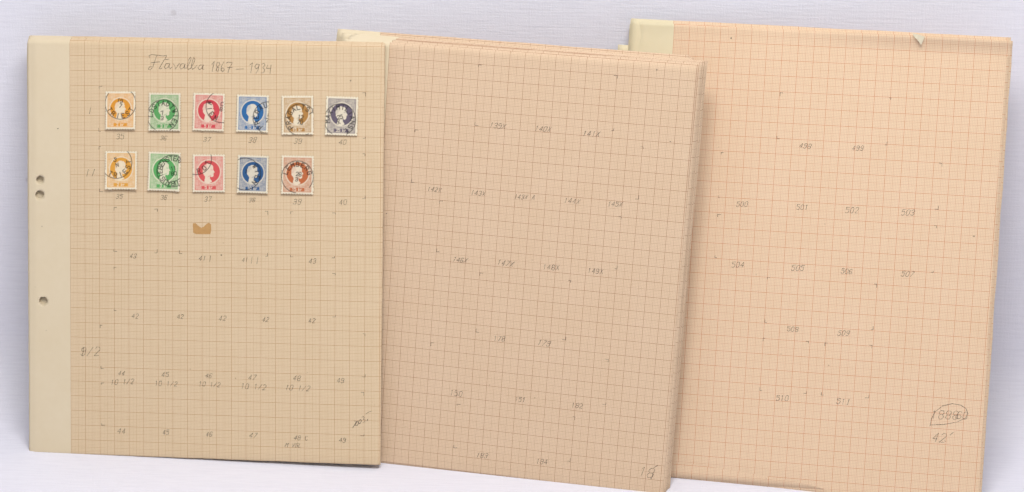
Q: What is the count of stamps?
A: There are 11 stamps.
